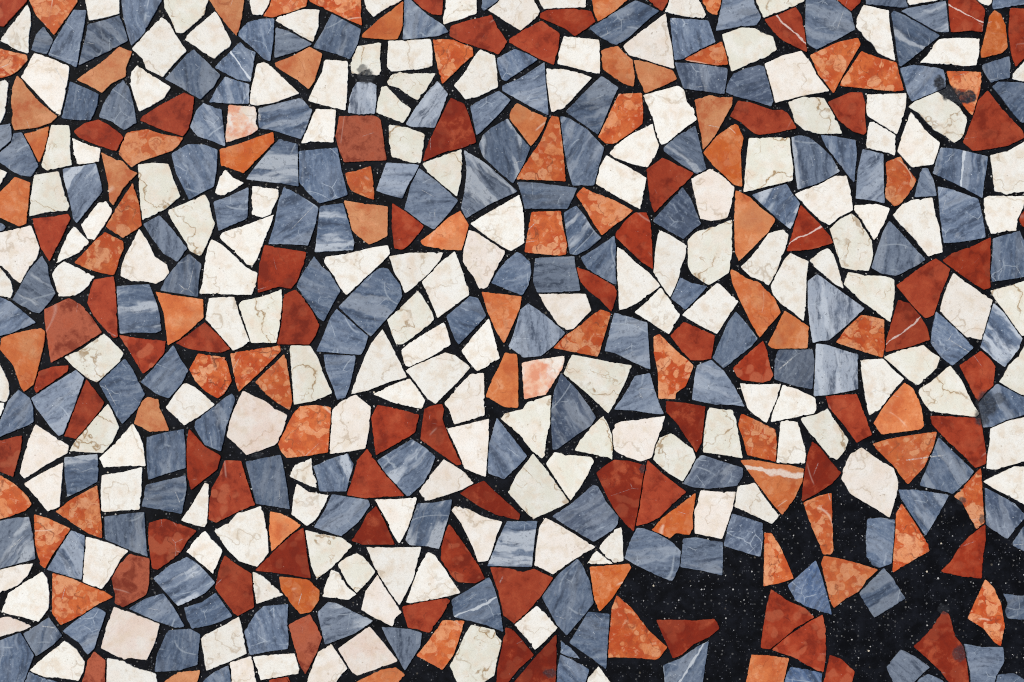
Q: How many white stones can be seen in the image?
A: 163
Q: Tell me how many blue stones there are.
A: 143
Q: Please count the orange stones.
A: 75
